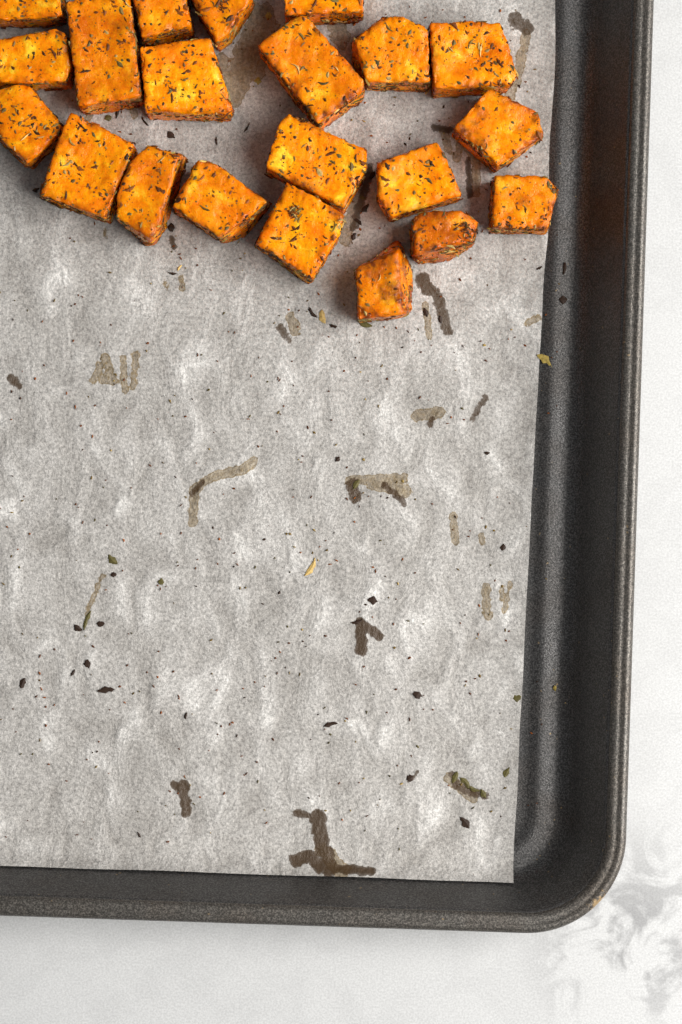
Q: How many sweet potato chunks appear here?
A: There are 21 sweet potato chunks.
